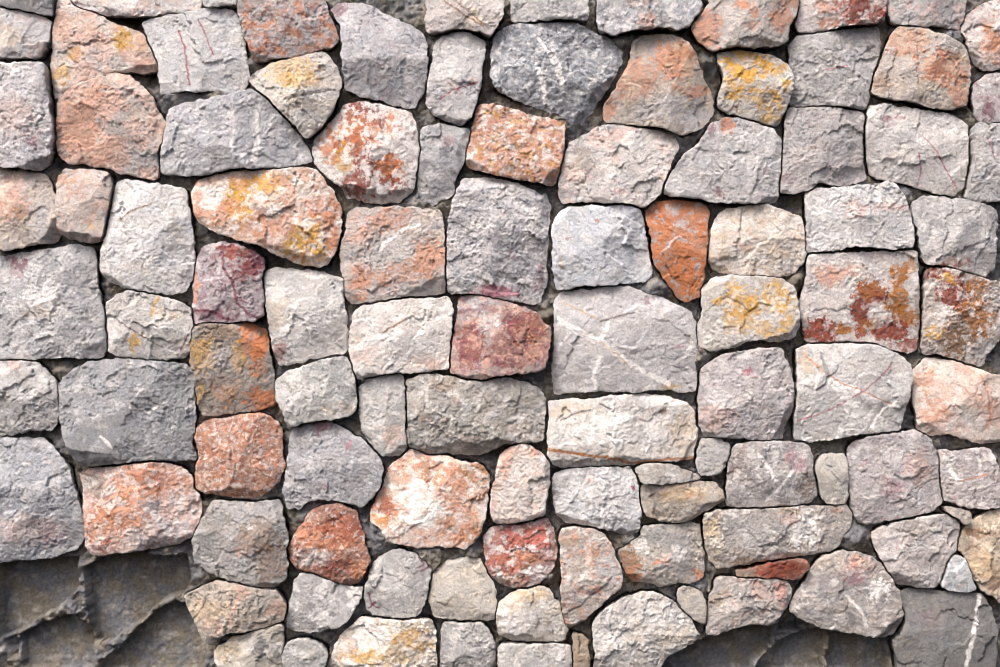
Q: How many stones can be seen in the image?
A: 106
